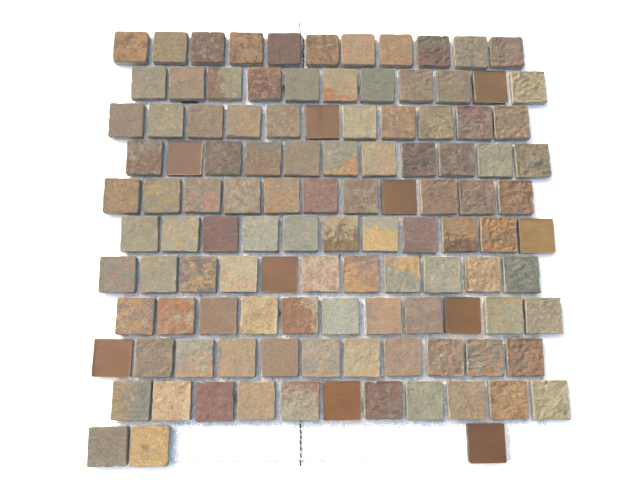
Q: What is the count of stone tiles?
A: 103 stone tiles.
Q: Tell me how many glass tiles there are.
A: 10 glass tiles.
